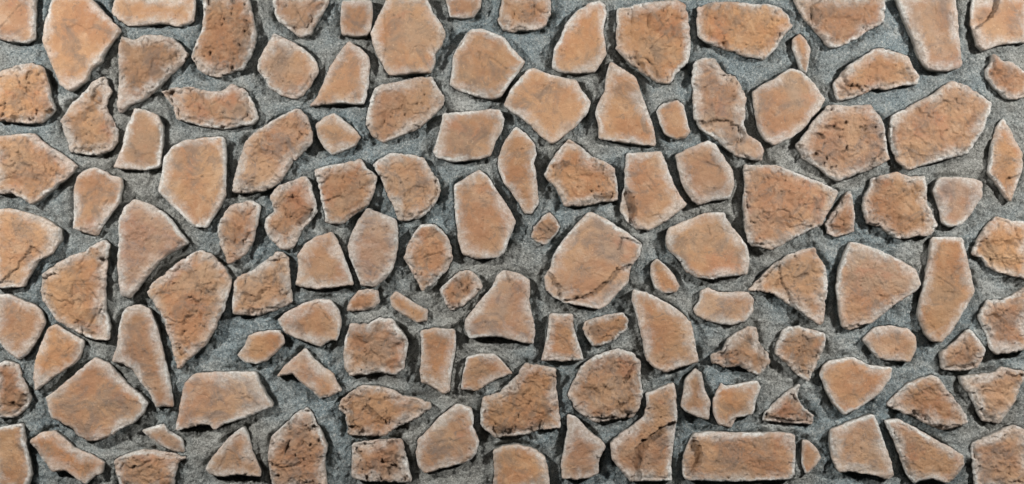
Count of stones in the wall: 120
